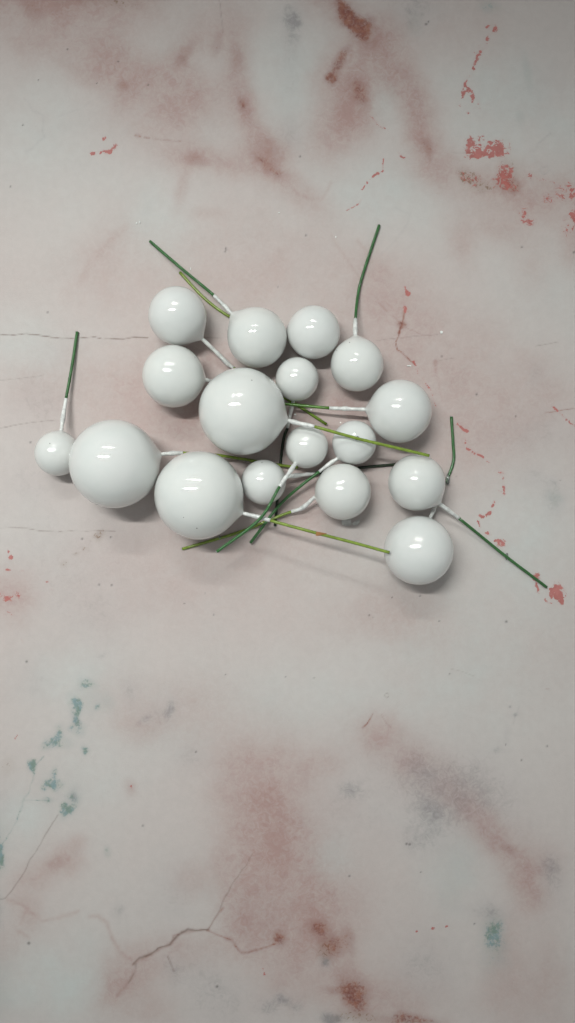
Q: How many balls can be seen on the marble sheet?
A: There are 17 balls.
